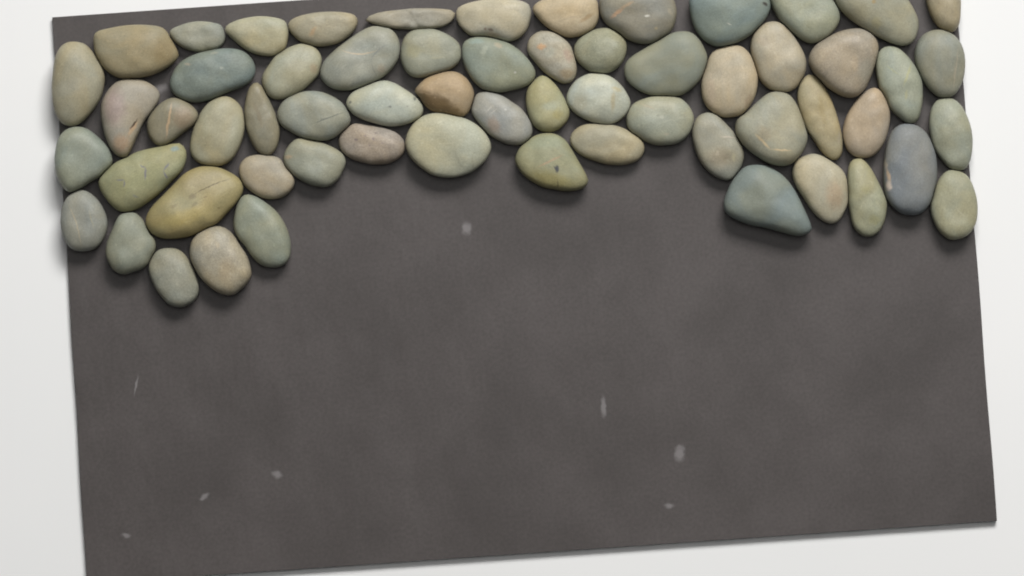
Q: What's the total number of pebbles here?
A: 61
